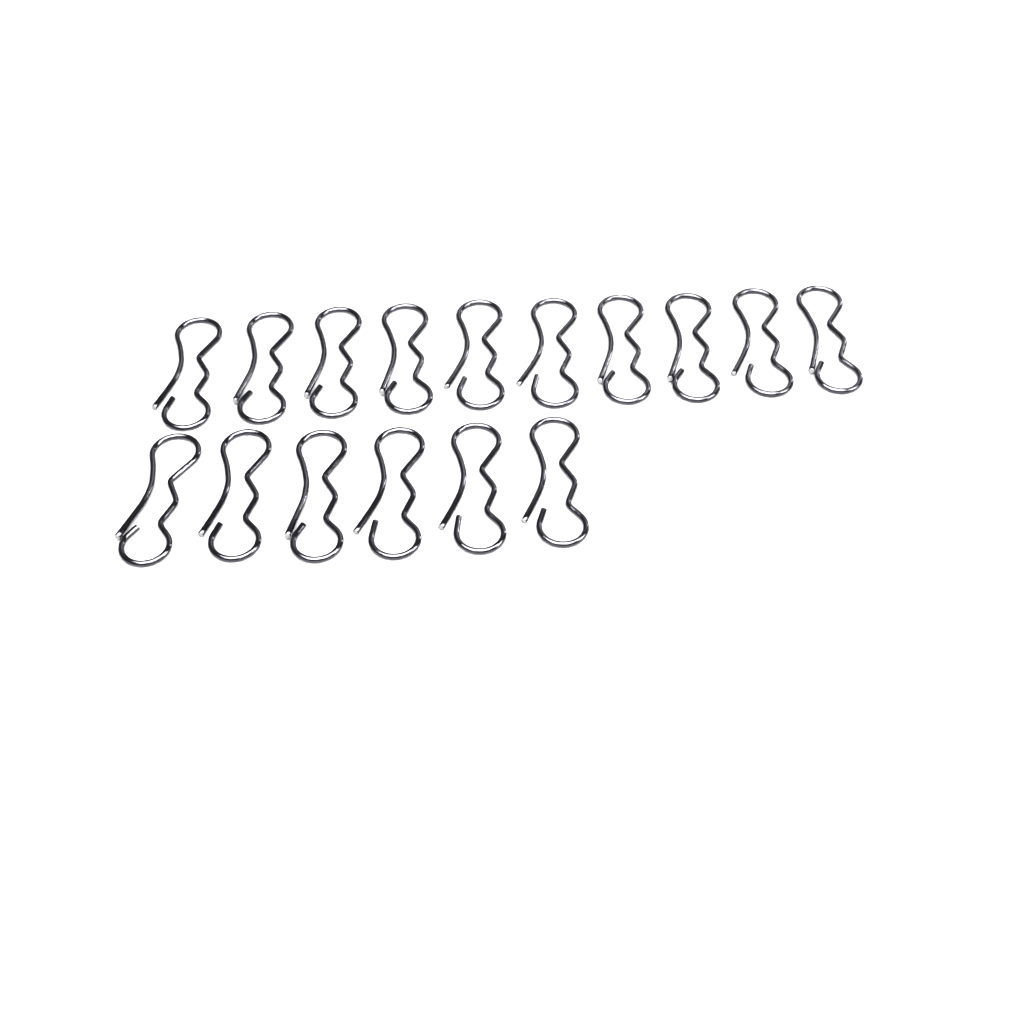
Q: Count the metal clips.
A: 16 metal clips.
